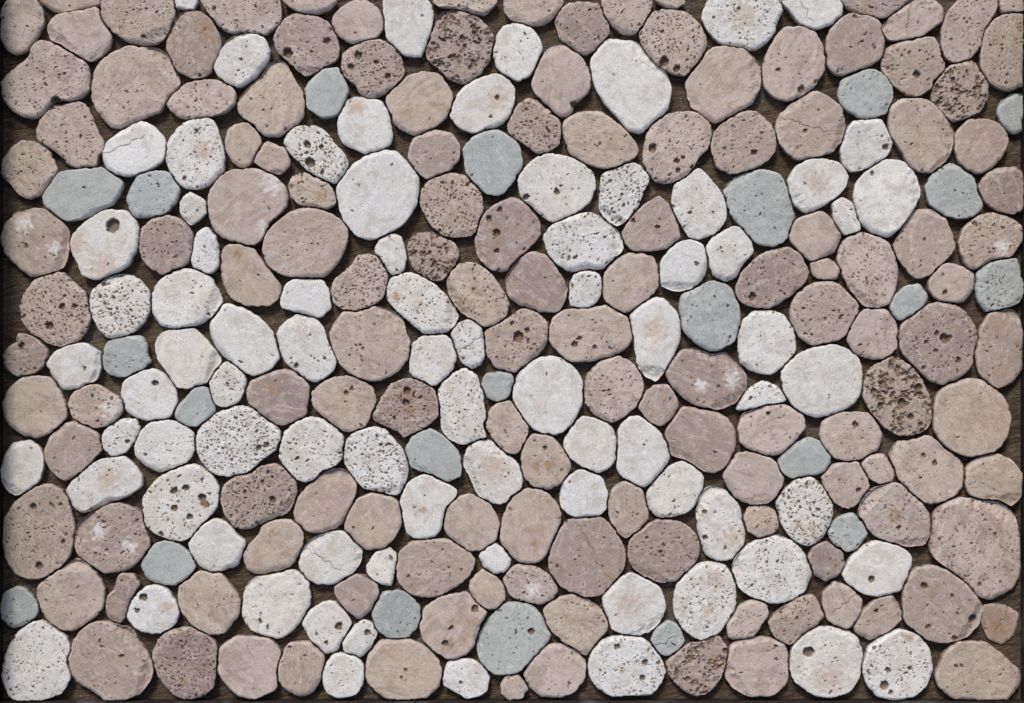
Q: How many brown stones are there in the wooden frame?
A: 137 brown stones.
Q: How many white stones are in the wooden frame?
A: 80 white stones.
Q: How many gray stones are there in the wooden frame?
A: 22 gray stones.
